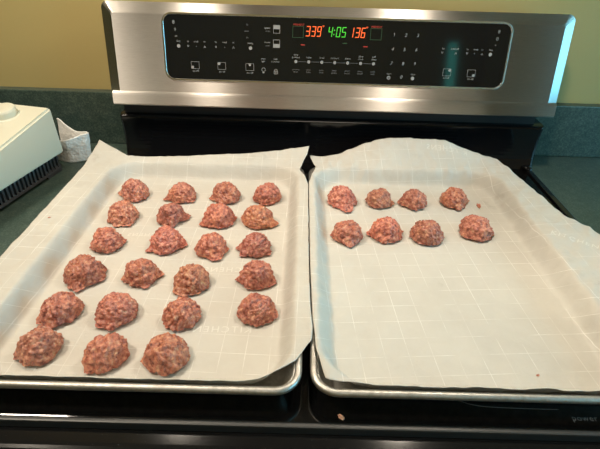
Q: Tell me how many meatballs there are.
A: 31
